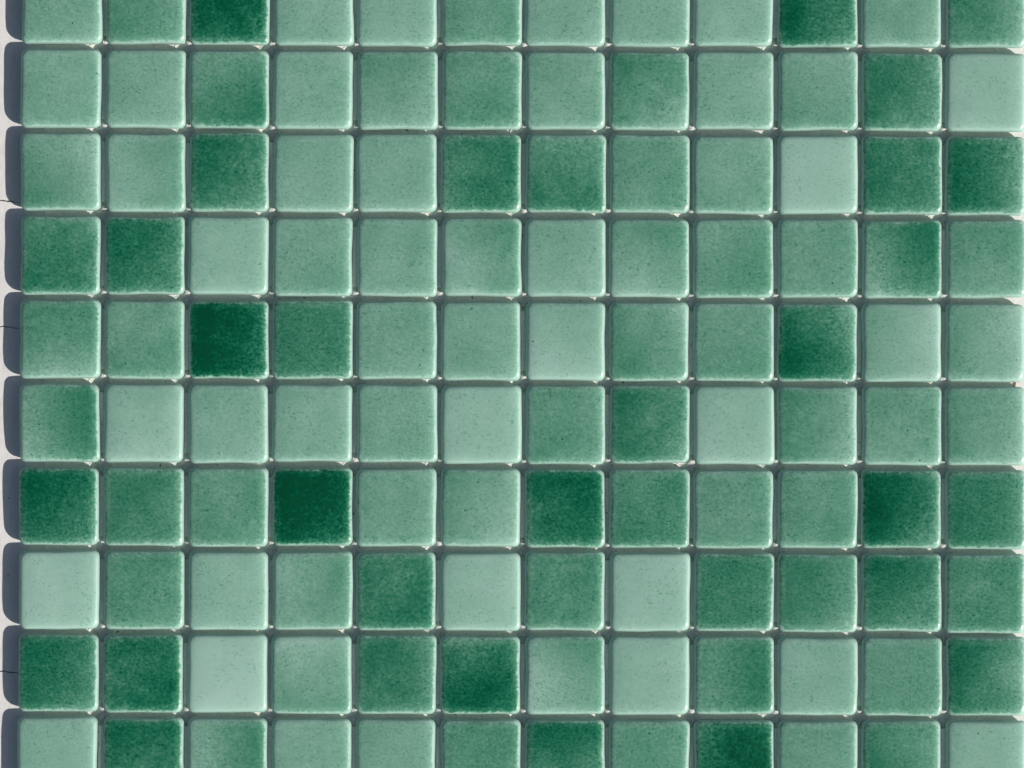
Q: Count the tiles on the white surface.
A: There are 120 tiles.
